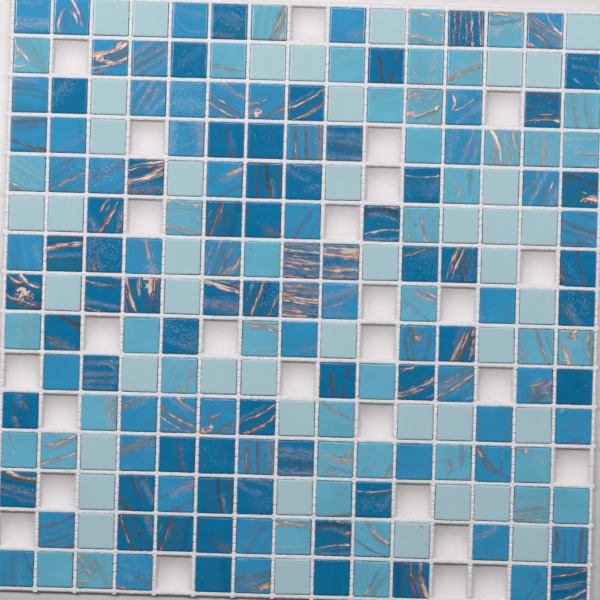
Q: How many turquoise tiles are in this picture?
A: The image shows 44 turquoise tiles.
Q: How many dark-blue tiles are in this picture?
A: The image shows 59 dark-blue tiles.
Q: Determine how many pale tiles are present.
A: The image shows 43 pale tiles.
